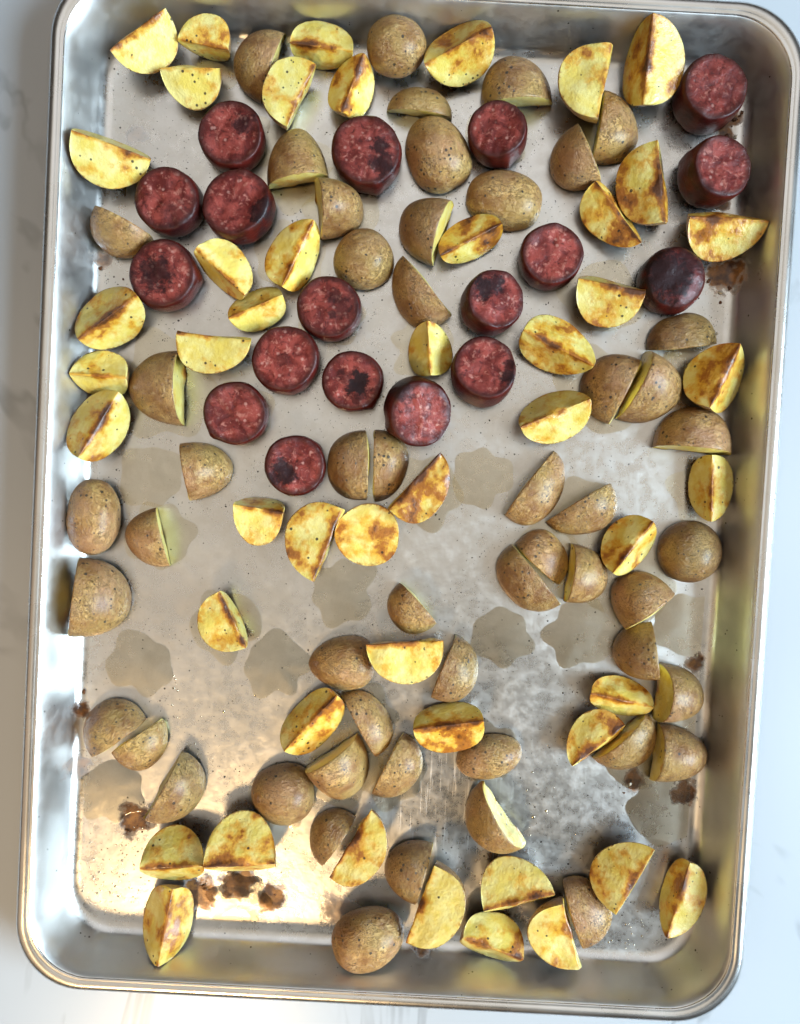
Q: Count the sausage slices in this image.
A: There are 18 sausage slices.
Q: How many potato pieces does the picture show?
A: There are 100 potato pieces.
